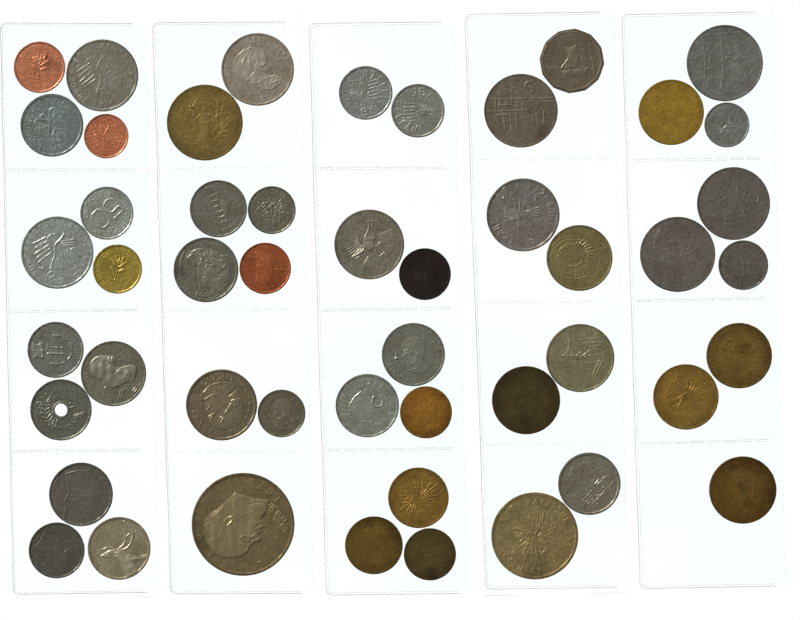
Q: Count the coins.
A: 49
